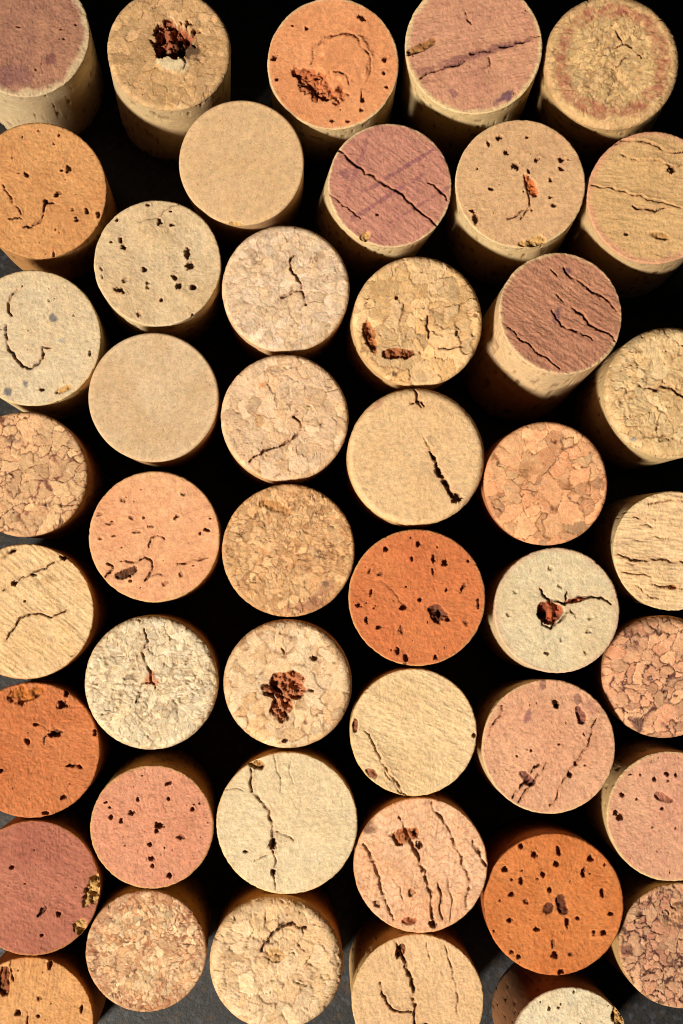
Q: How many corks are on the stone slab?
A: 45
